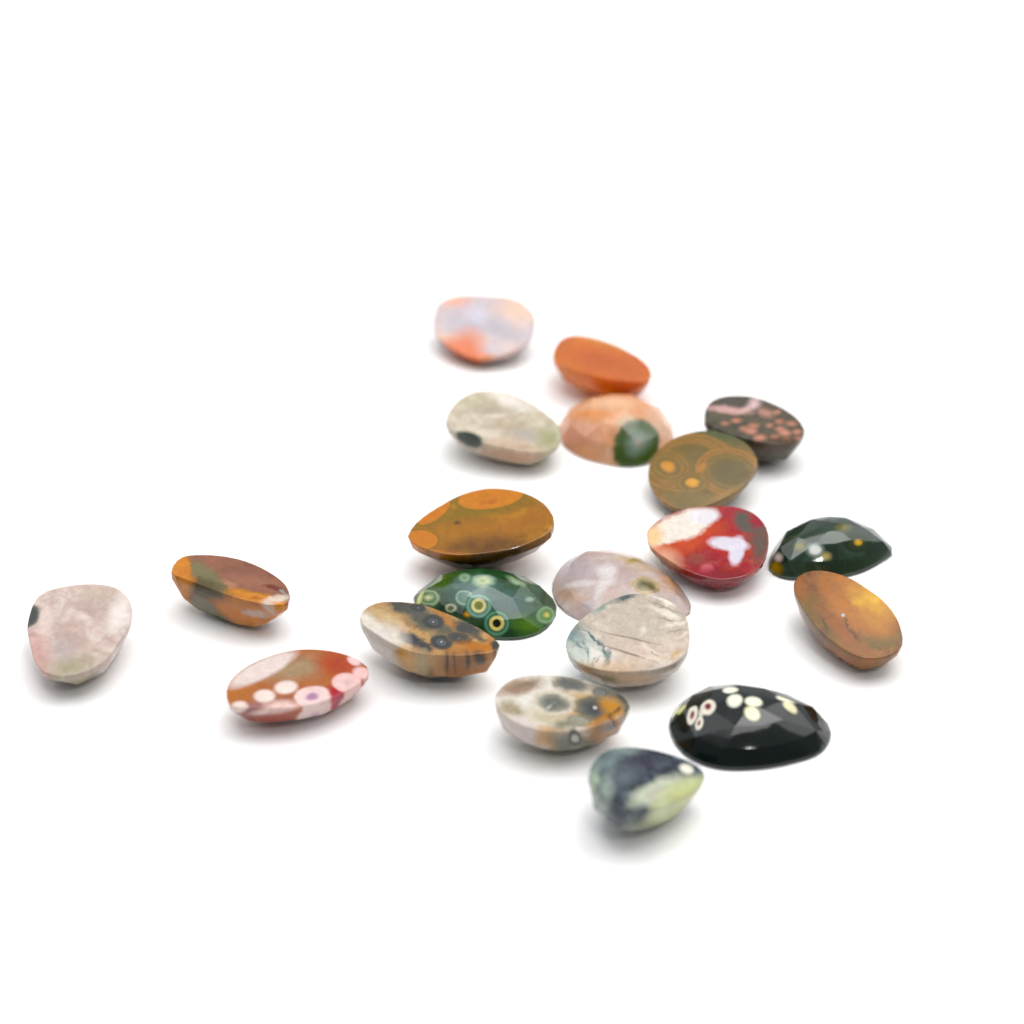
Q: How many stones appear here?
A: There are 20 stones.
